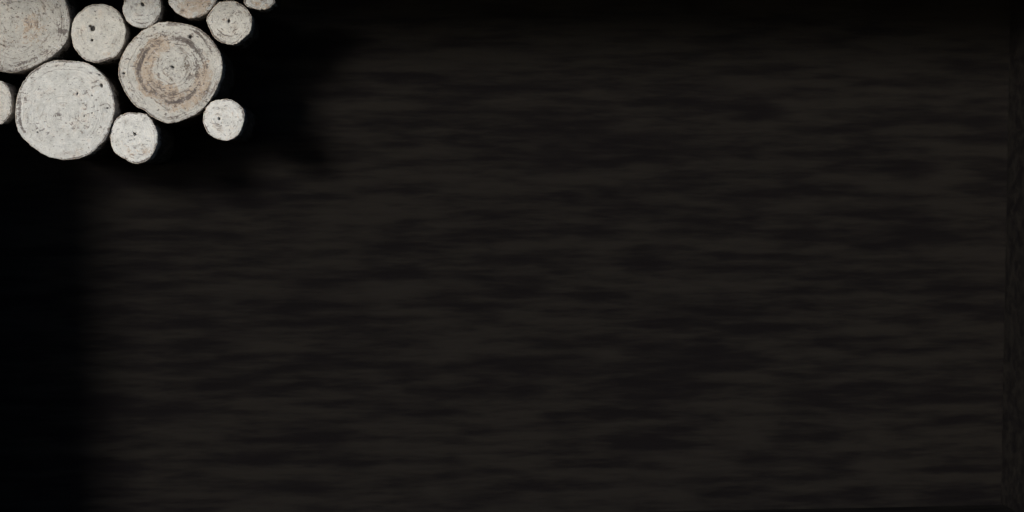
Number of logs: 11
